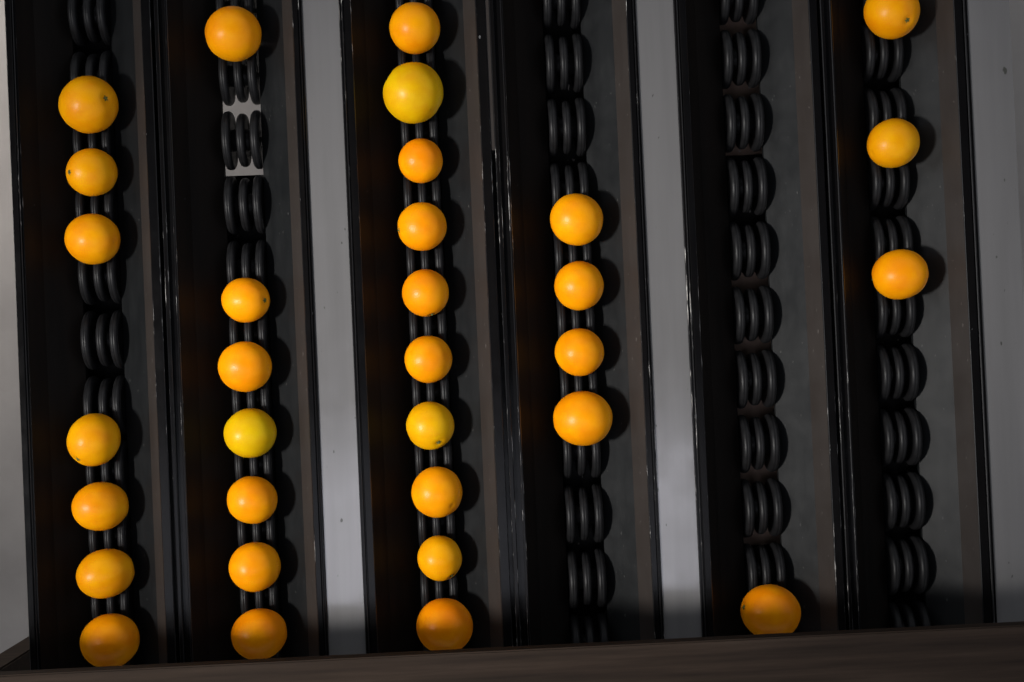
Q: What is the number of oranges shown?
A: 32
